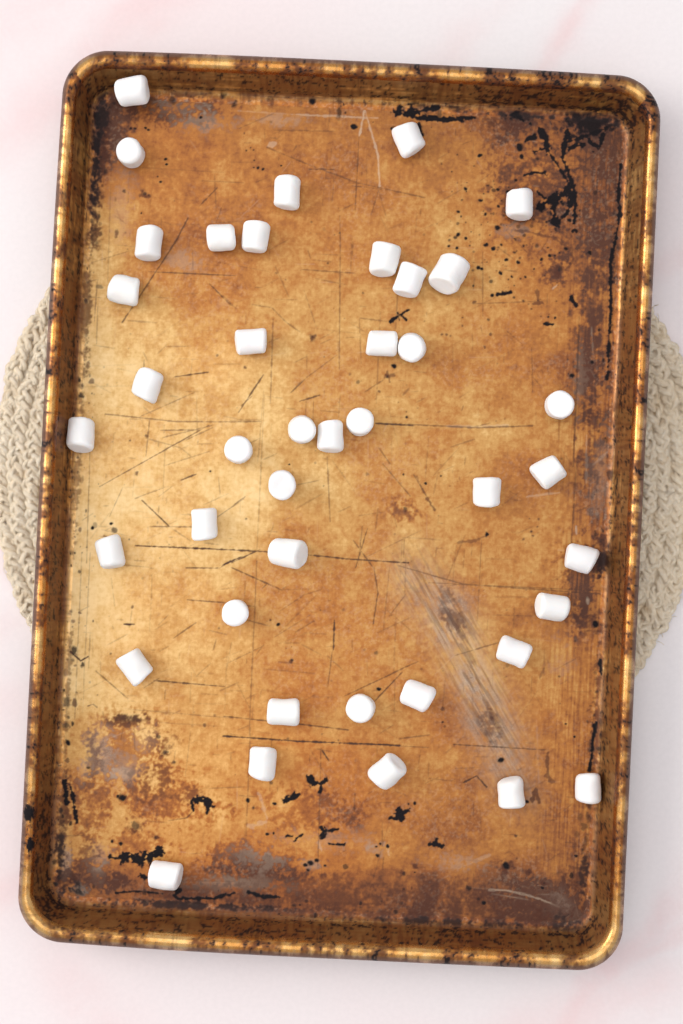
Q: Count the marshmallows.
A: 41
